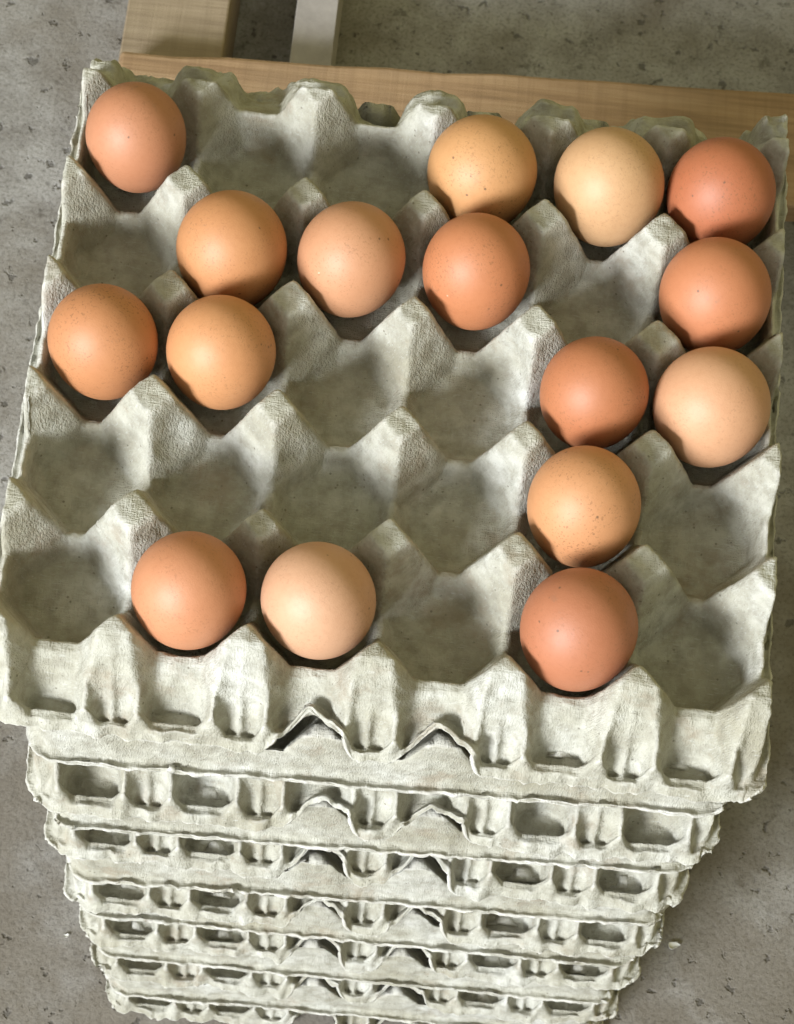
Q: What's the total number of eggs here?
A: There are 16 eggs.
